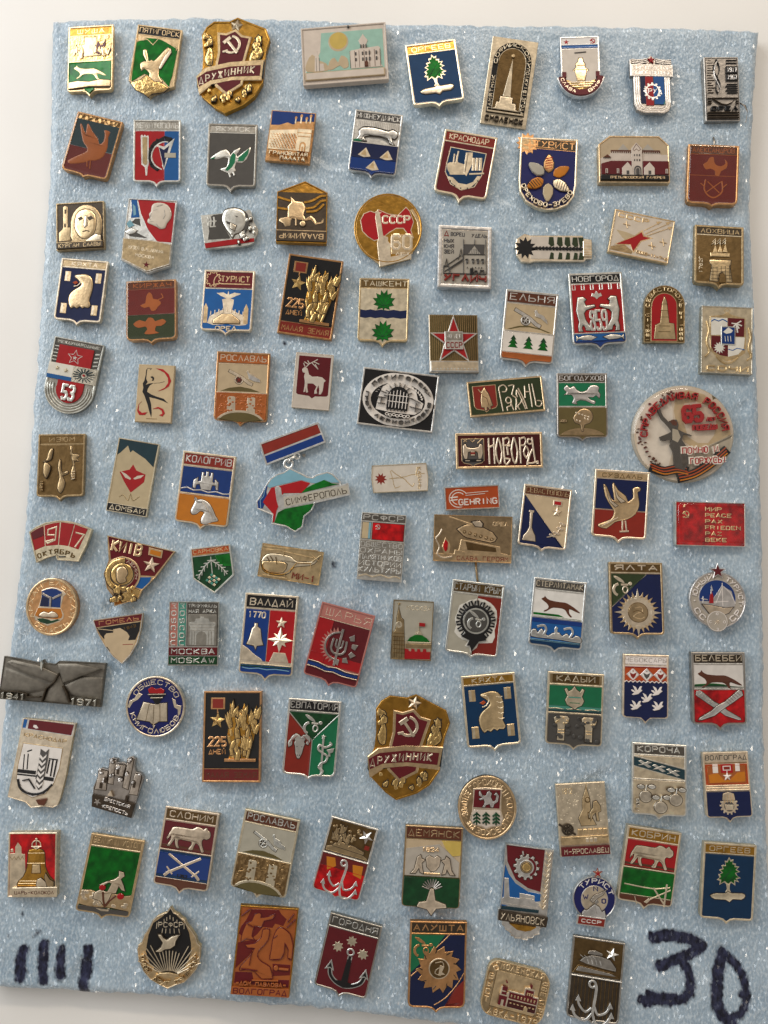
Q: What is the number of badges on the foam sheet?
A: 102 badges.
